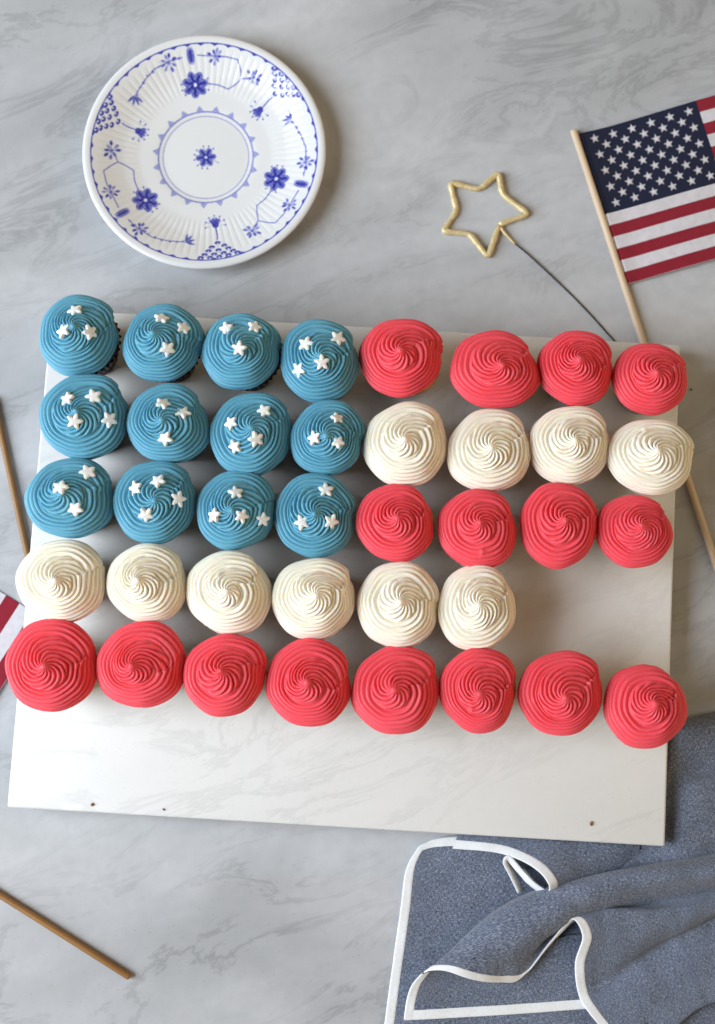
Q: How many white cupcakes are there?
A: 10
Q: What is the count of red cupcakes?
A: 16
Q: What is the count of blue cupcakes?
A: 12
